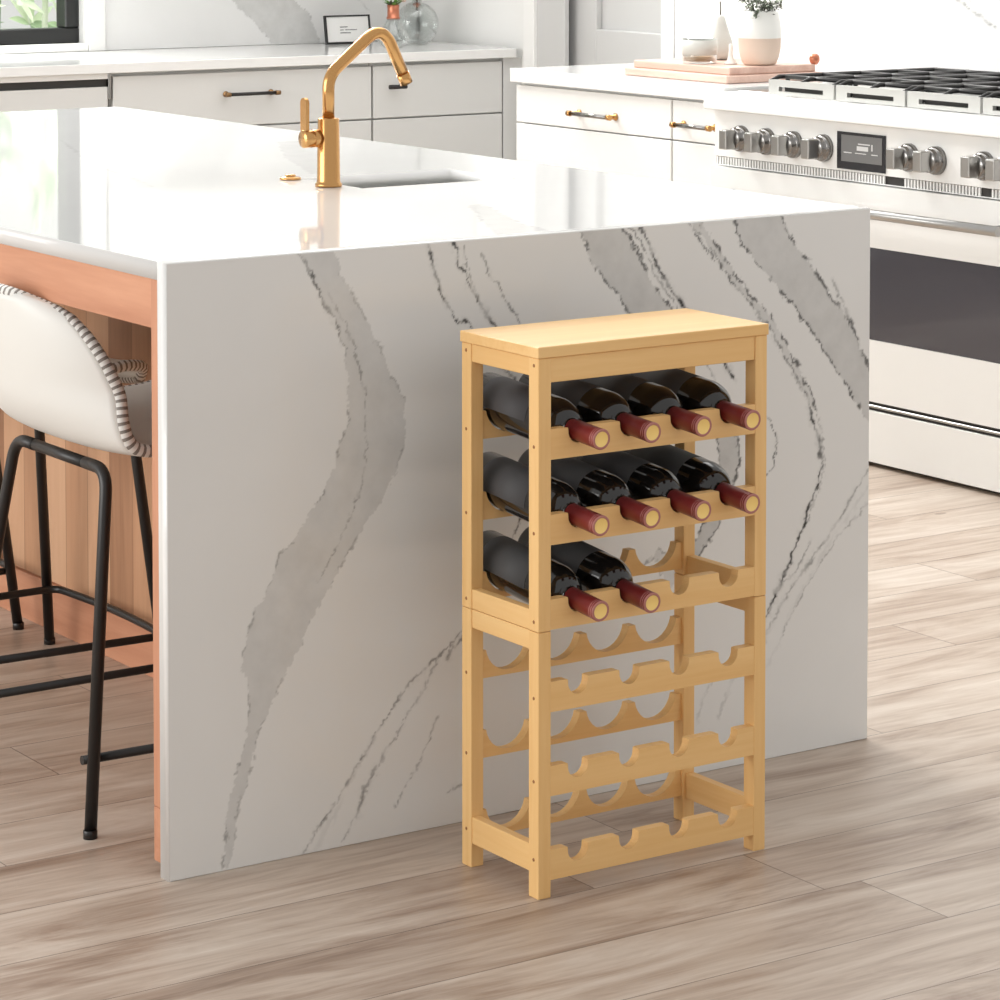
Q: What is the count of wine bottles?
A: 10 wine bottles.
